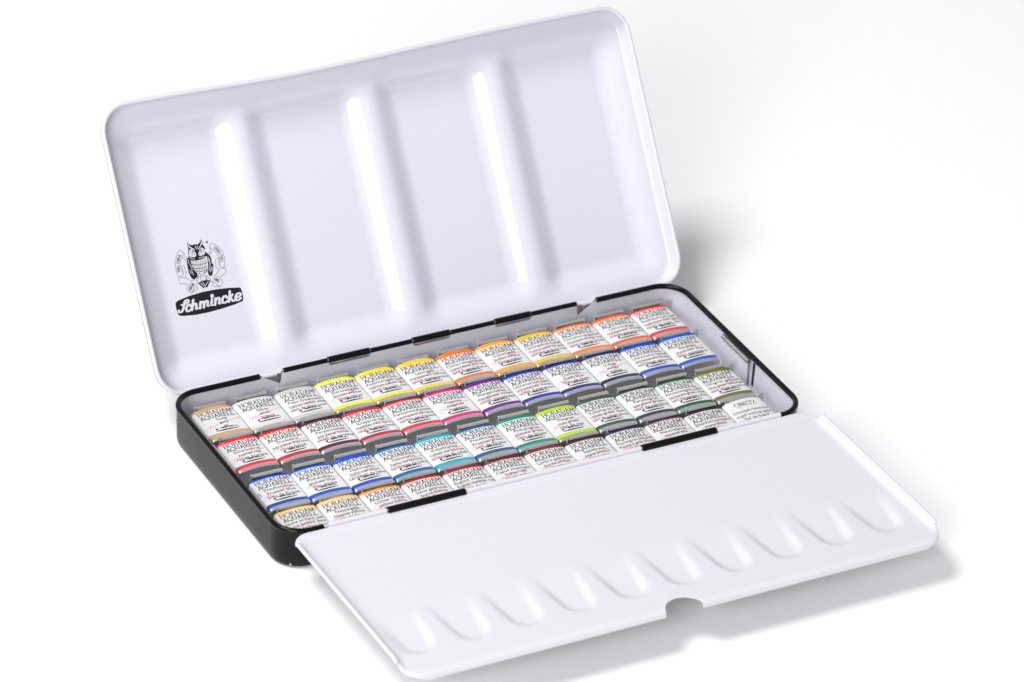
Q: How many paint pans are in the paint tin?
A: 48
